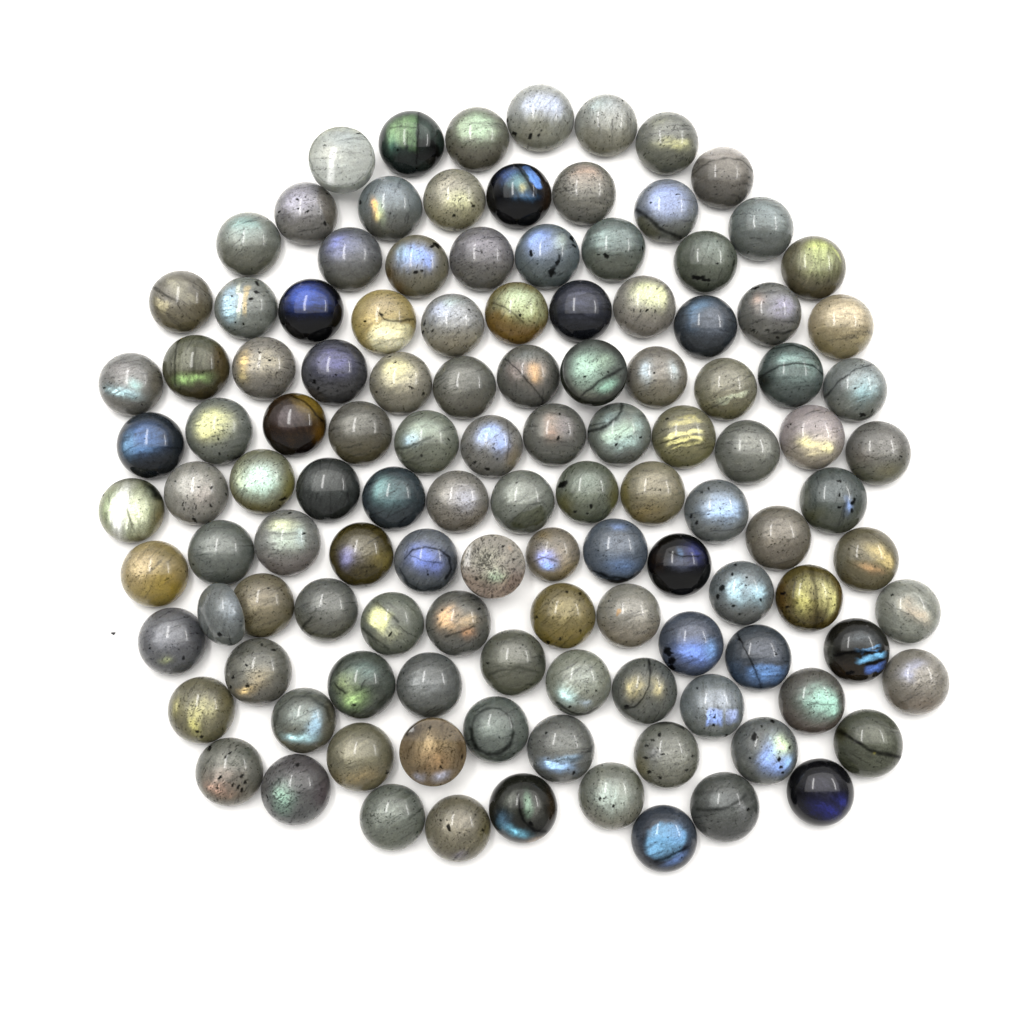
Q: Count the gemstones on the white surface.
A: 120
